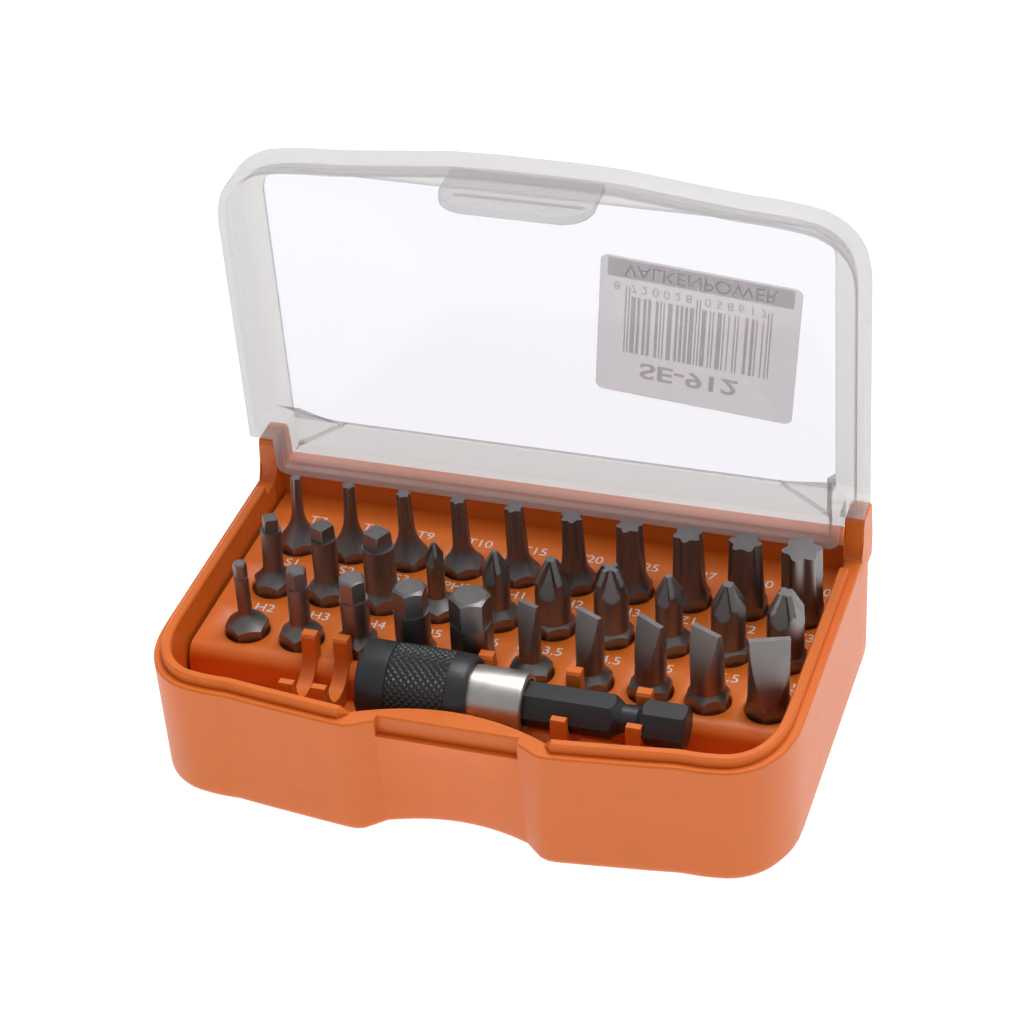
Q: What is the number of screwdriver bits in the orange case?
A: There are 30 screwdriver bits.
